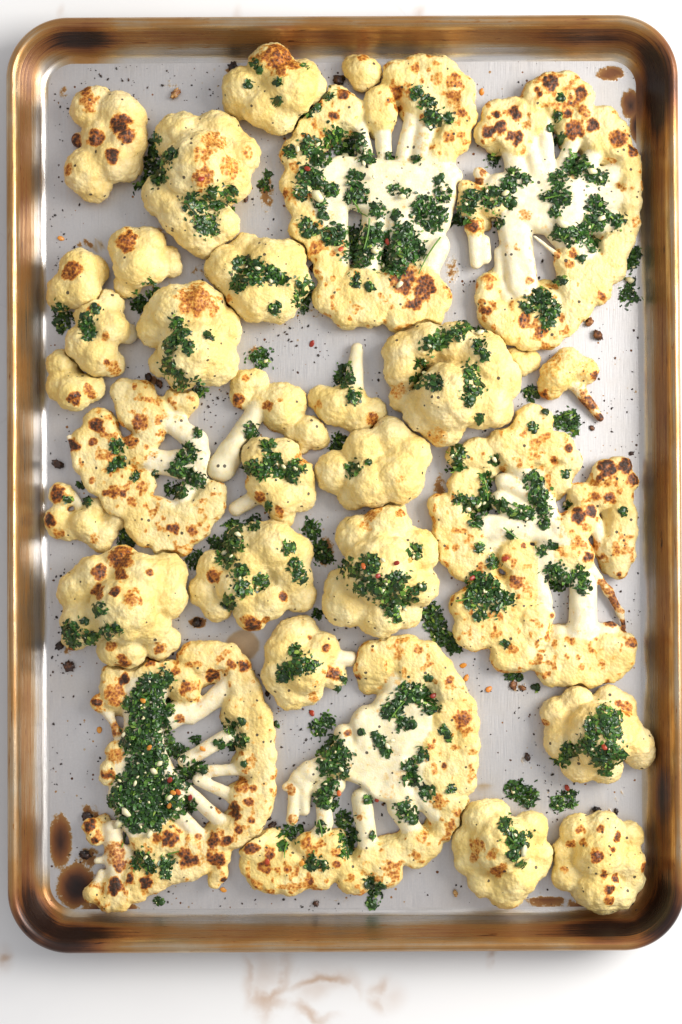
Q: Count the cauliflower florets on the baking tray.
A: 25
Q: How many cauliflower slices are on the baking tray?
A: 6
